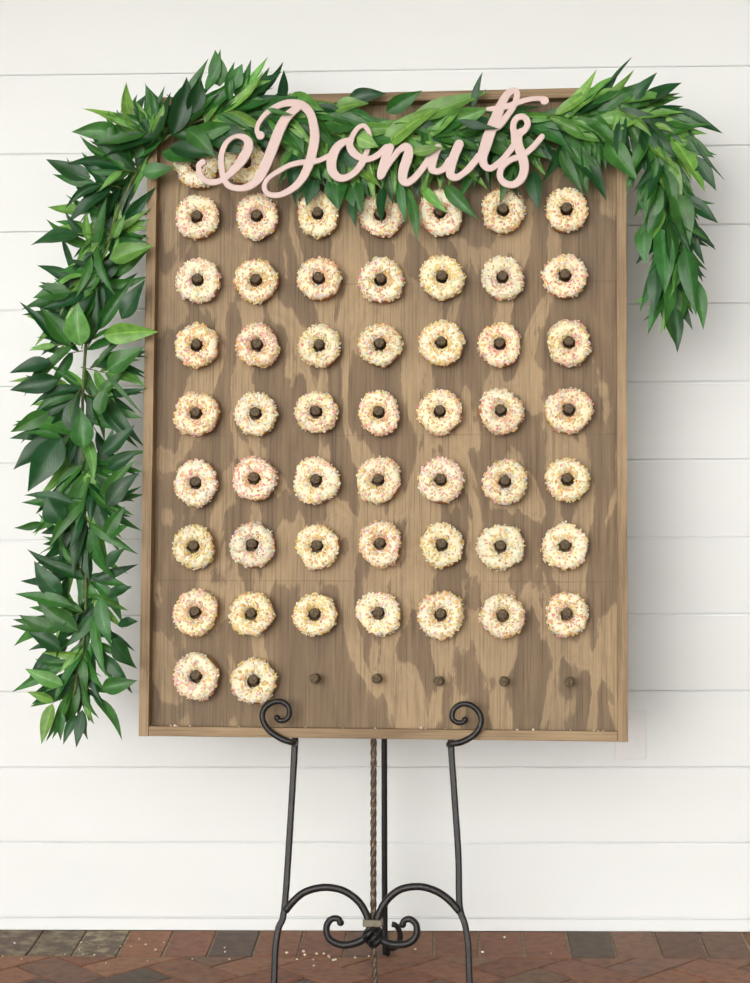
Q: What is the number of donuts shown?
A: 53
